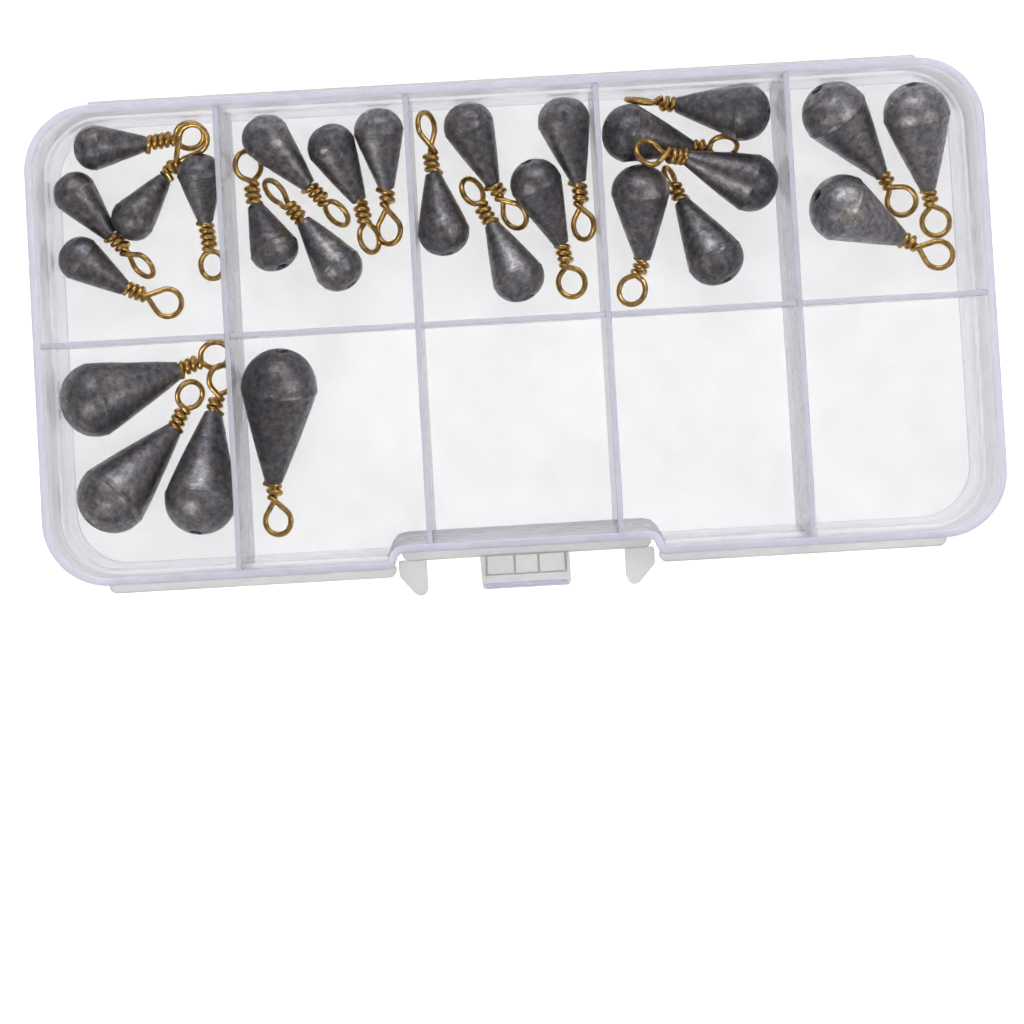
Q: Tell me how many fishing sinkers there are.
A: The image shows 27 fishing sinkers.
